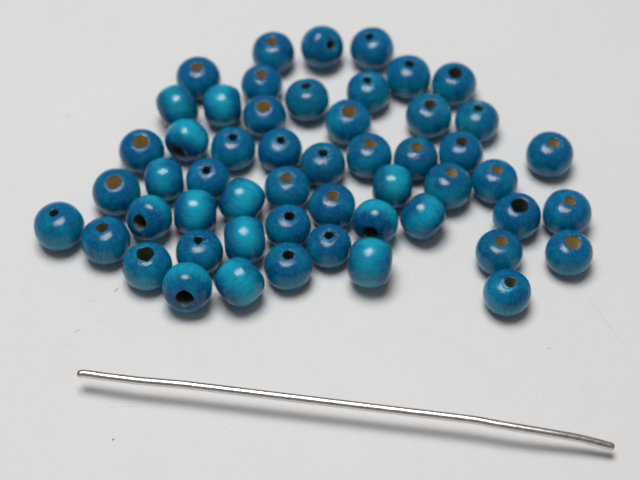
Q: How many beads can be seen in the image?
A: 53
